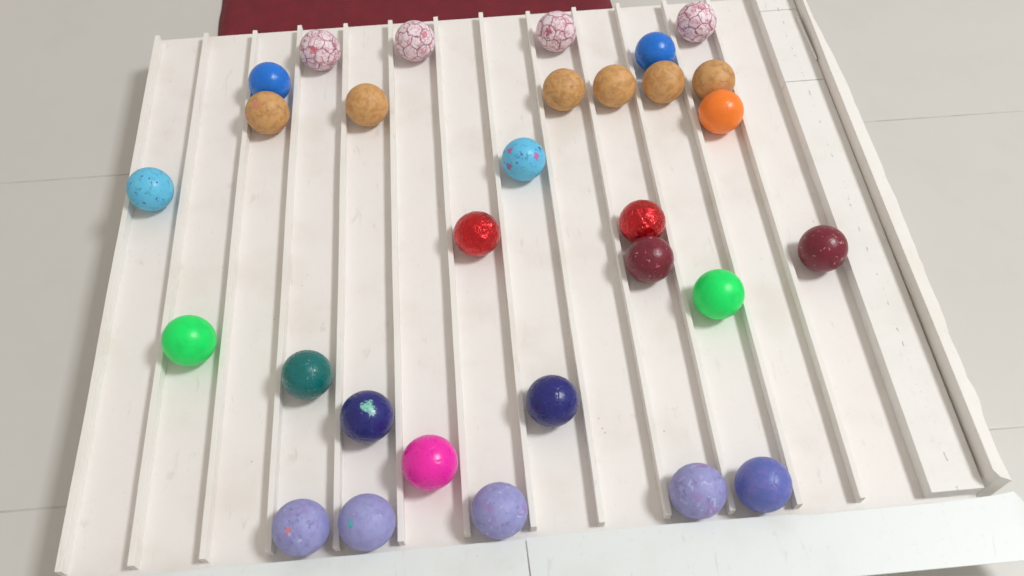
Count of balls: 30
